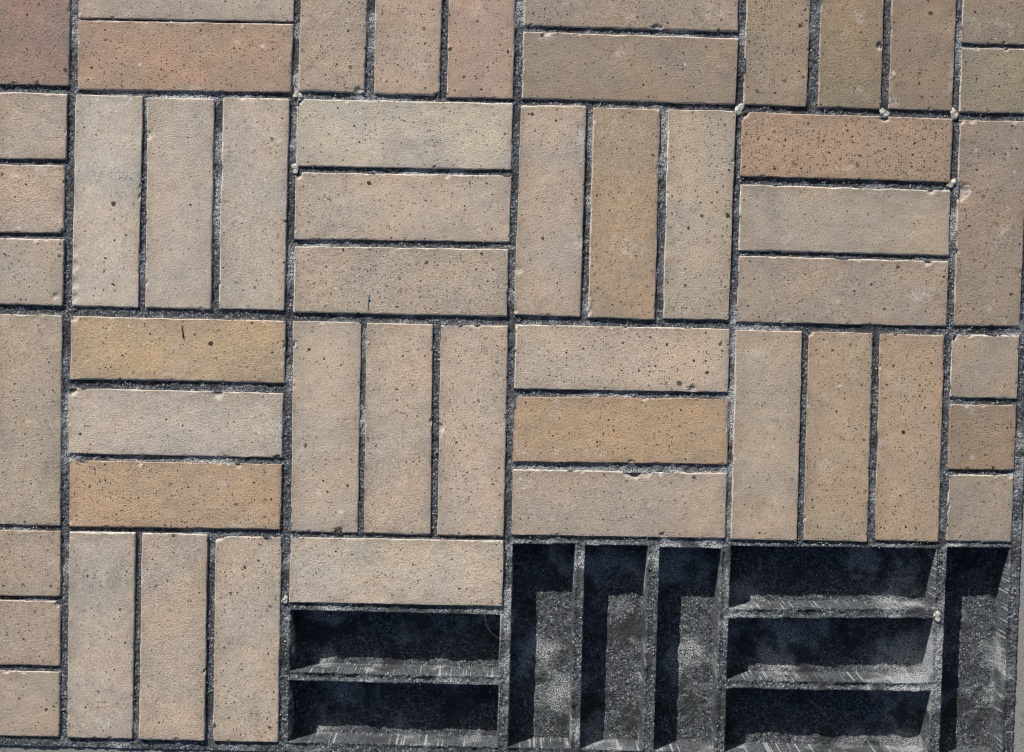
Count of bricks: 52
